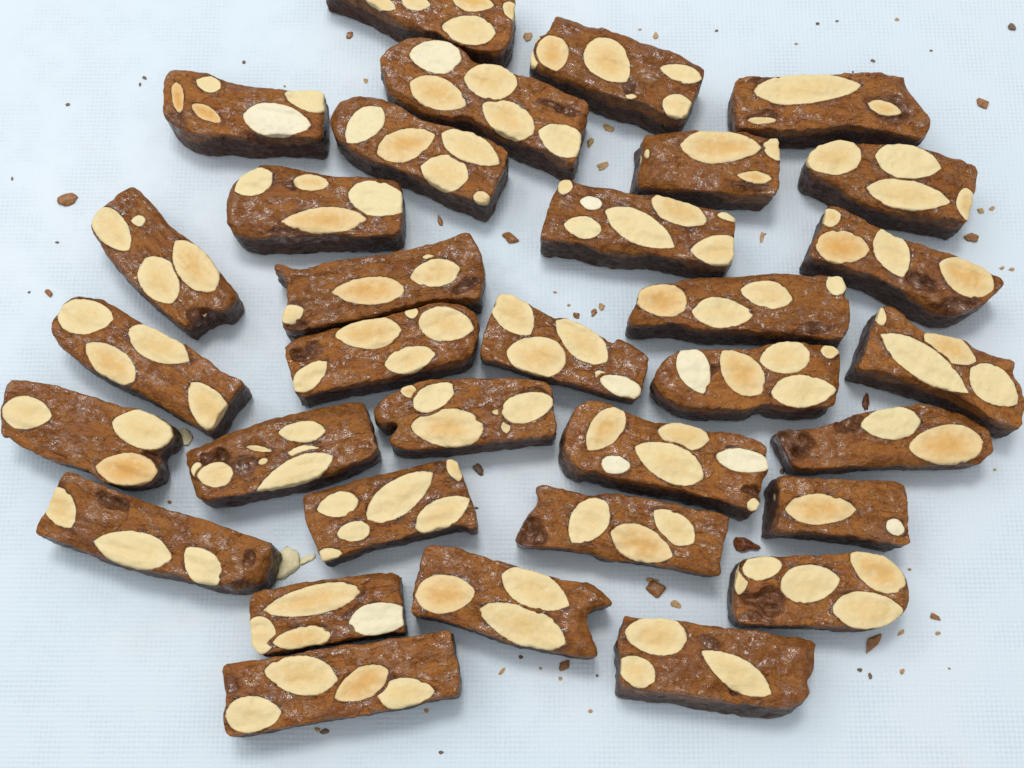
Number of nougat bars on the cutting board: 33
